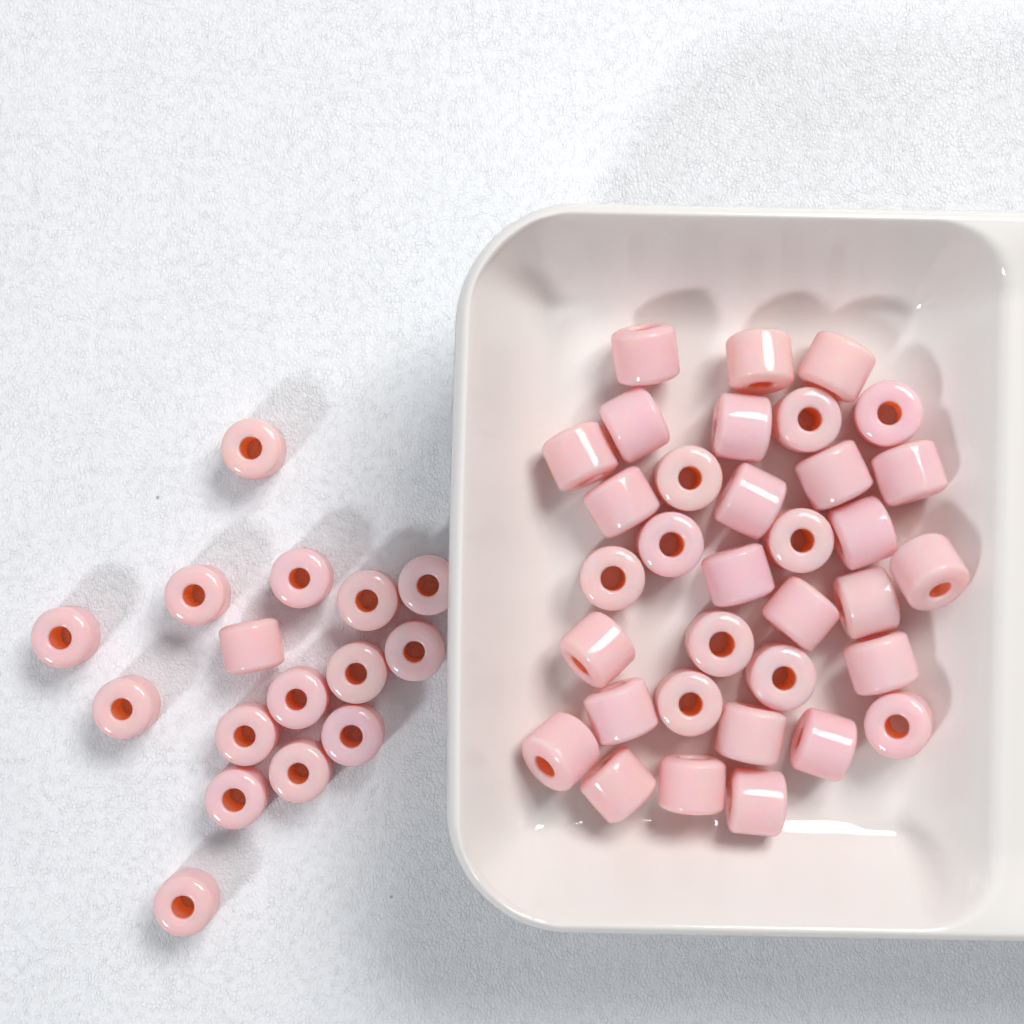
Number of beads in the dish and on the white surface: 50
